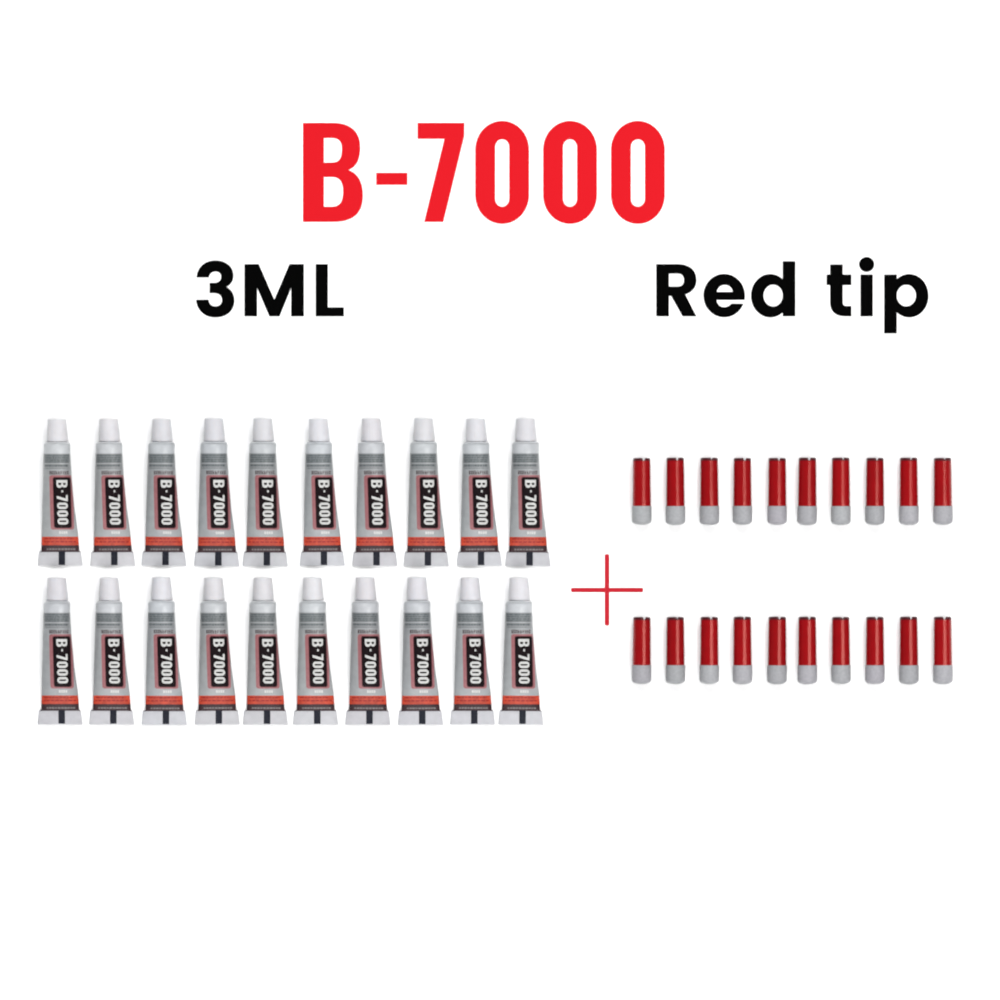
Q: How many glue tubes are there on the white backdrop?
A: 20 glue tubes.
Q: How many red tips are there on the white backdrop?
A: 20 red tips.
